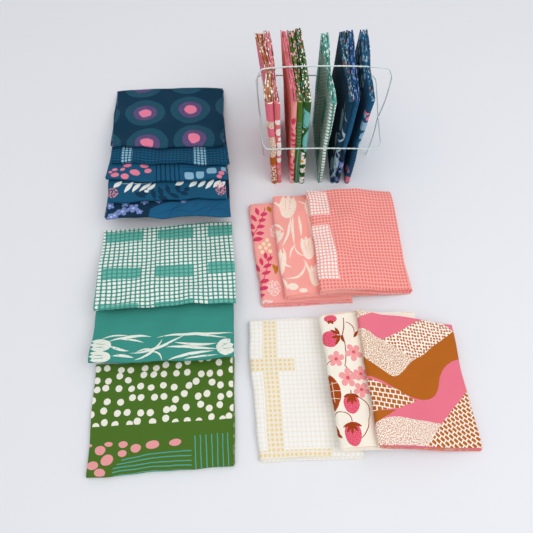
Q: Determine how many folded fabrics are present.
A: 23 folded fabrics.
